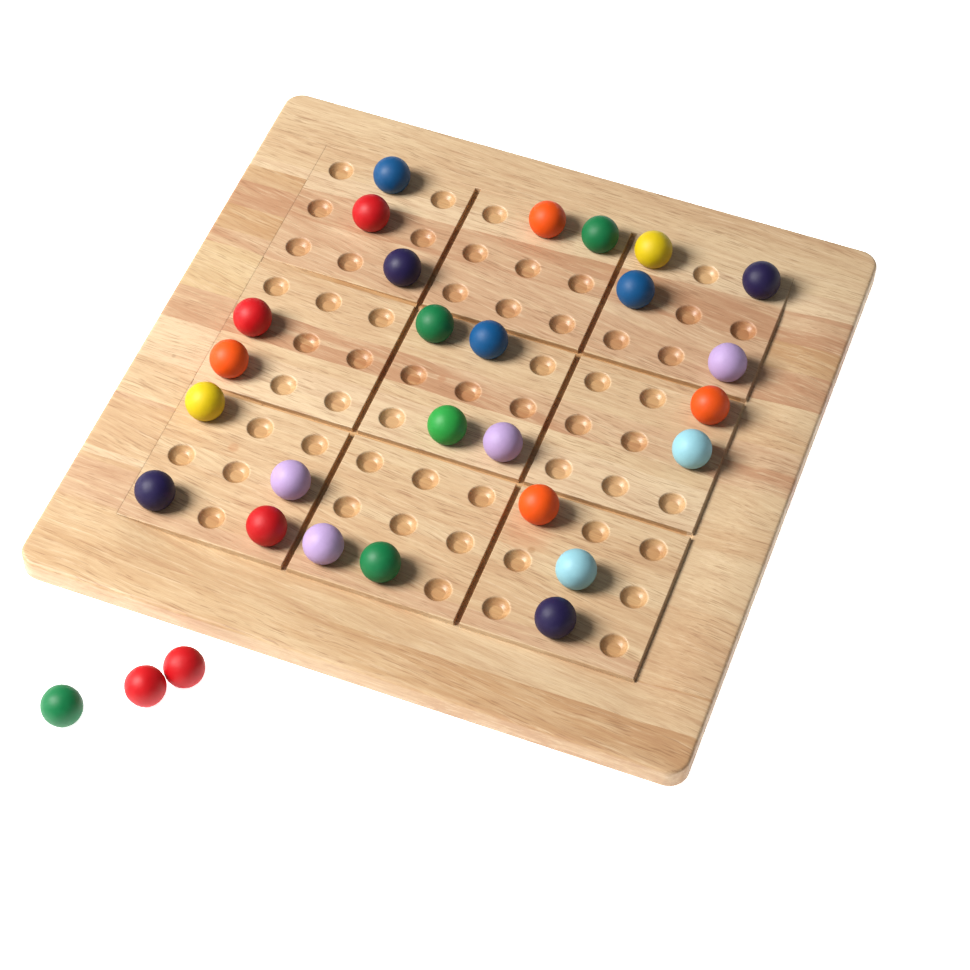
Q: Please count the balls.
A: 29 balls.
